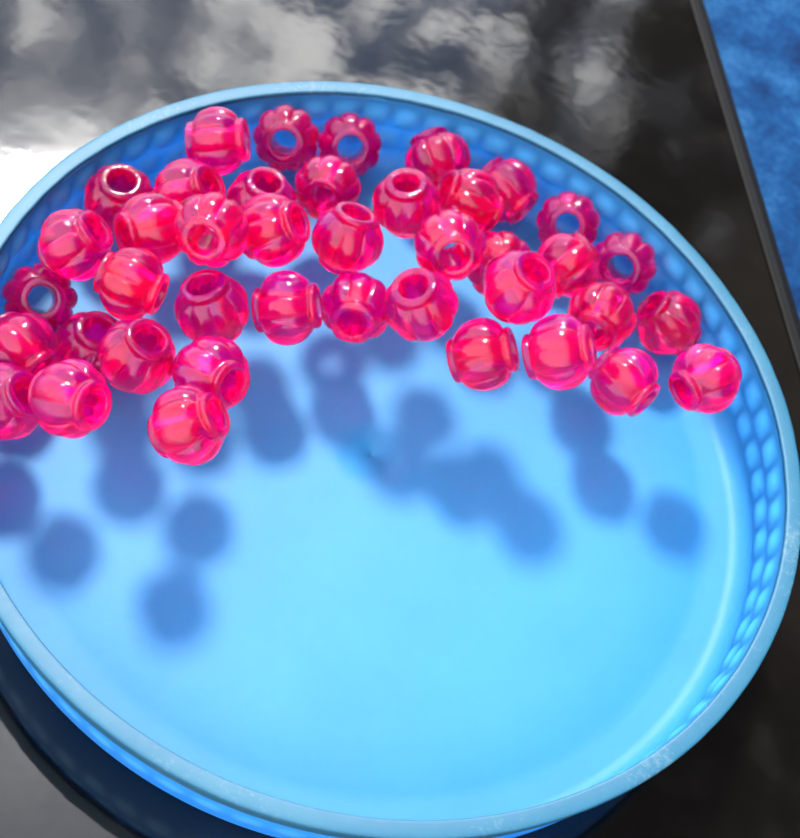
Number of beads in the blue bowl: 41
